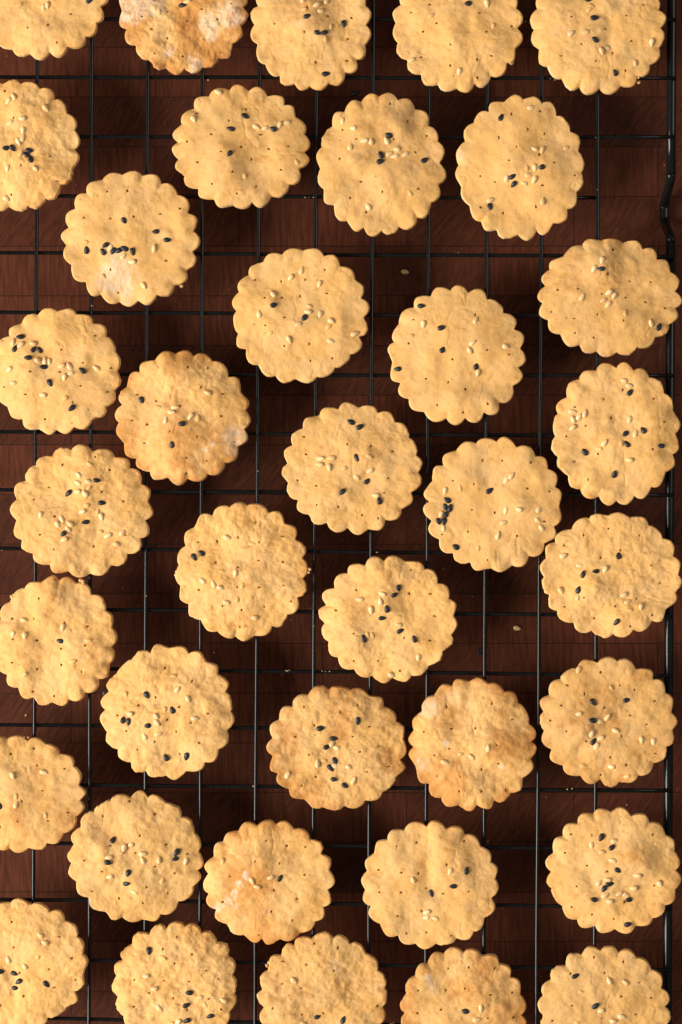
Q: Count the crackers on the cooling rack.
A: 37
